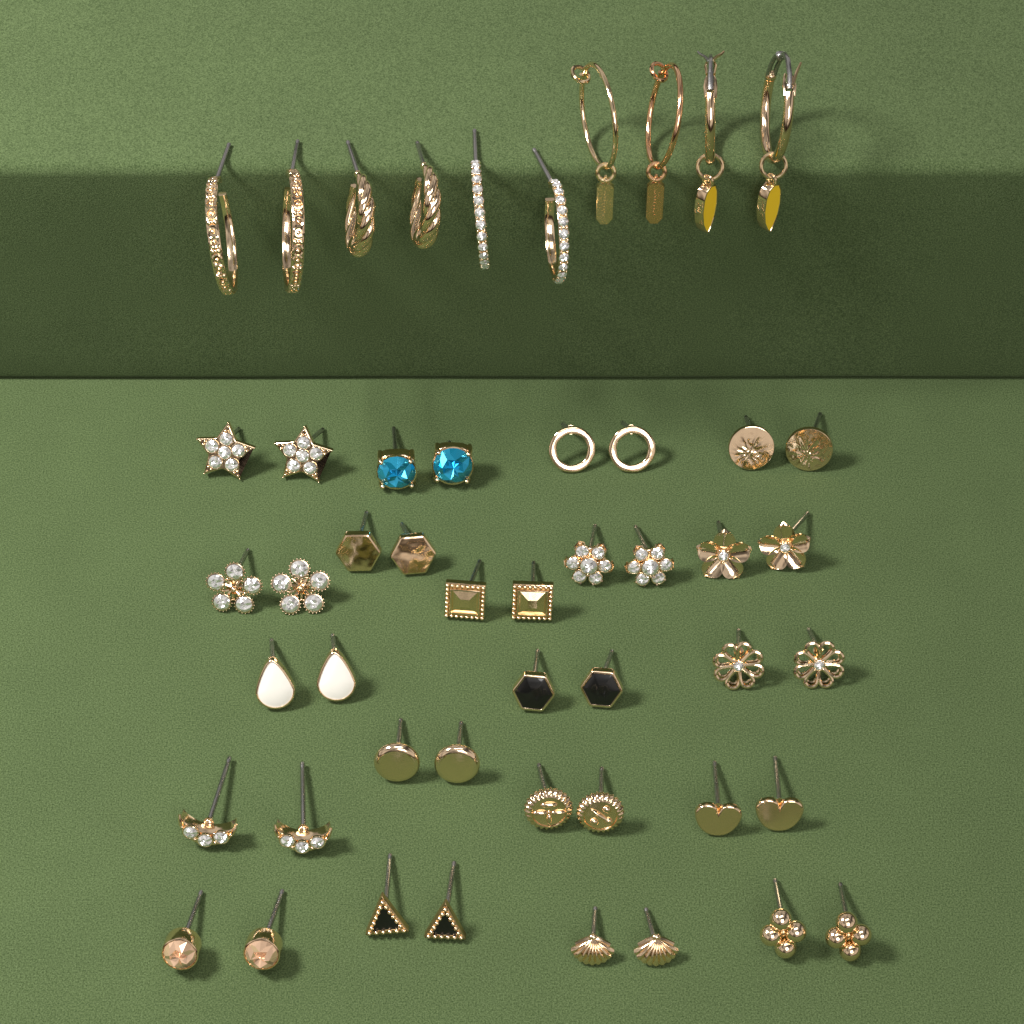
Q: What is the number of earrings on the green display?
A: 50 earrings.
